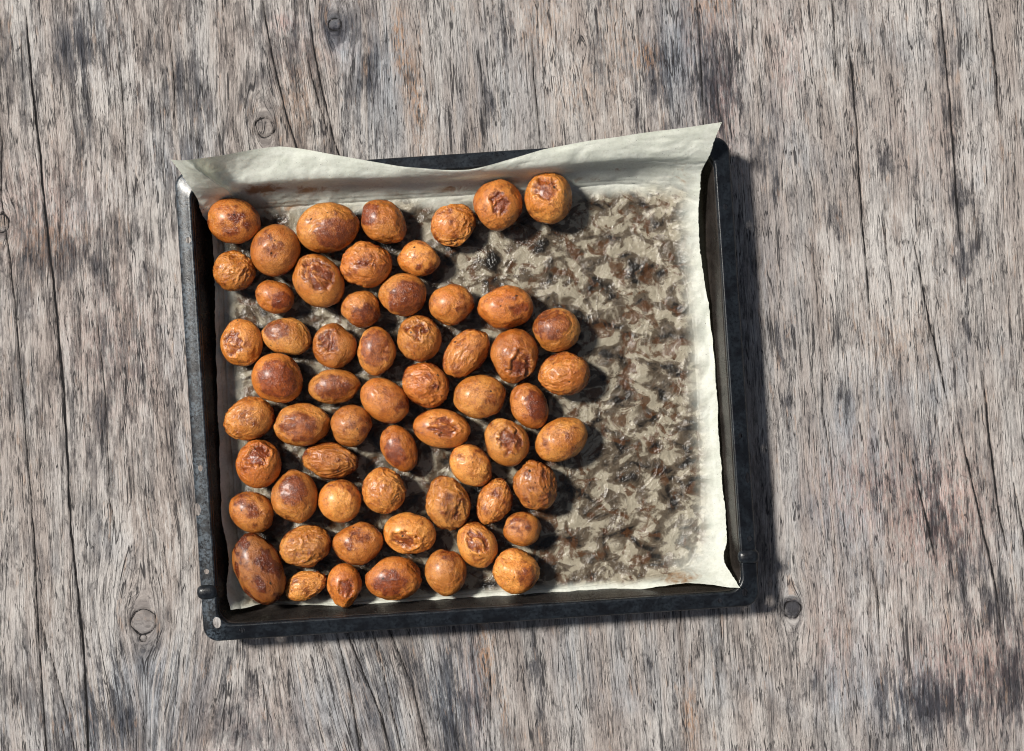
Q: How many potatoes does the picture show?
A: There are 59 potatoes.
